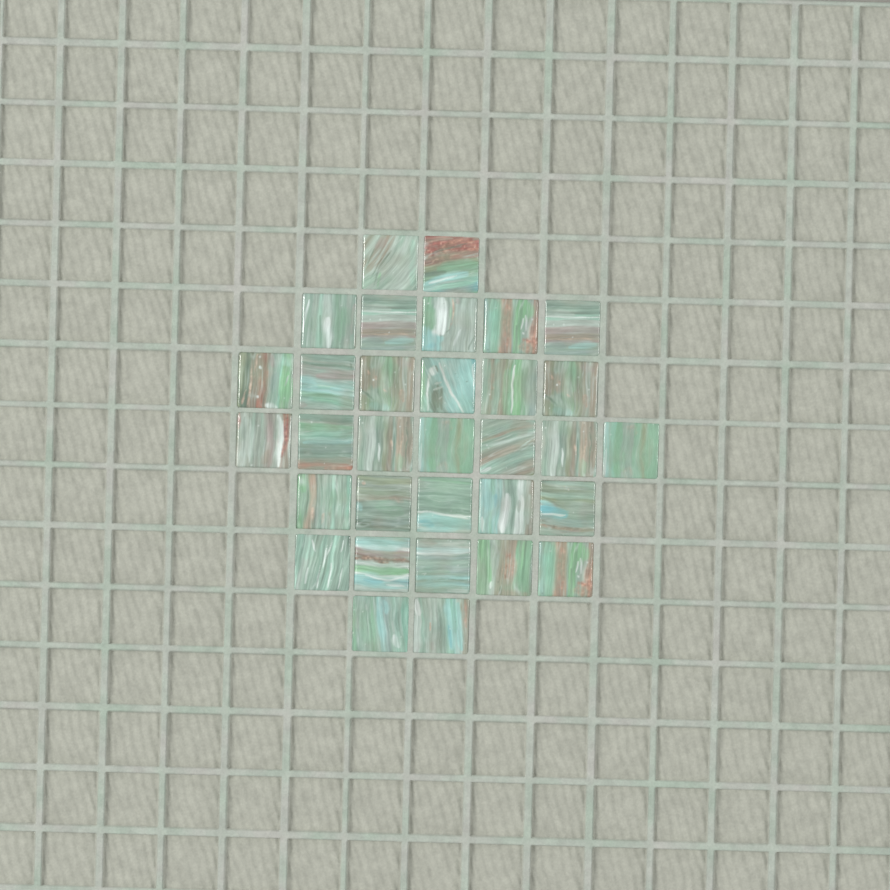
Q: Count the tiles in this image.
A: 32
